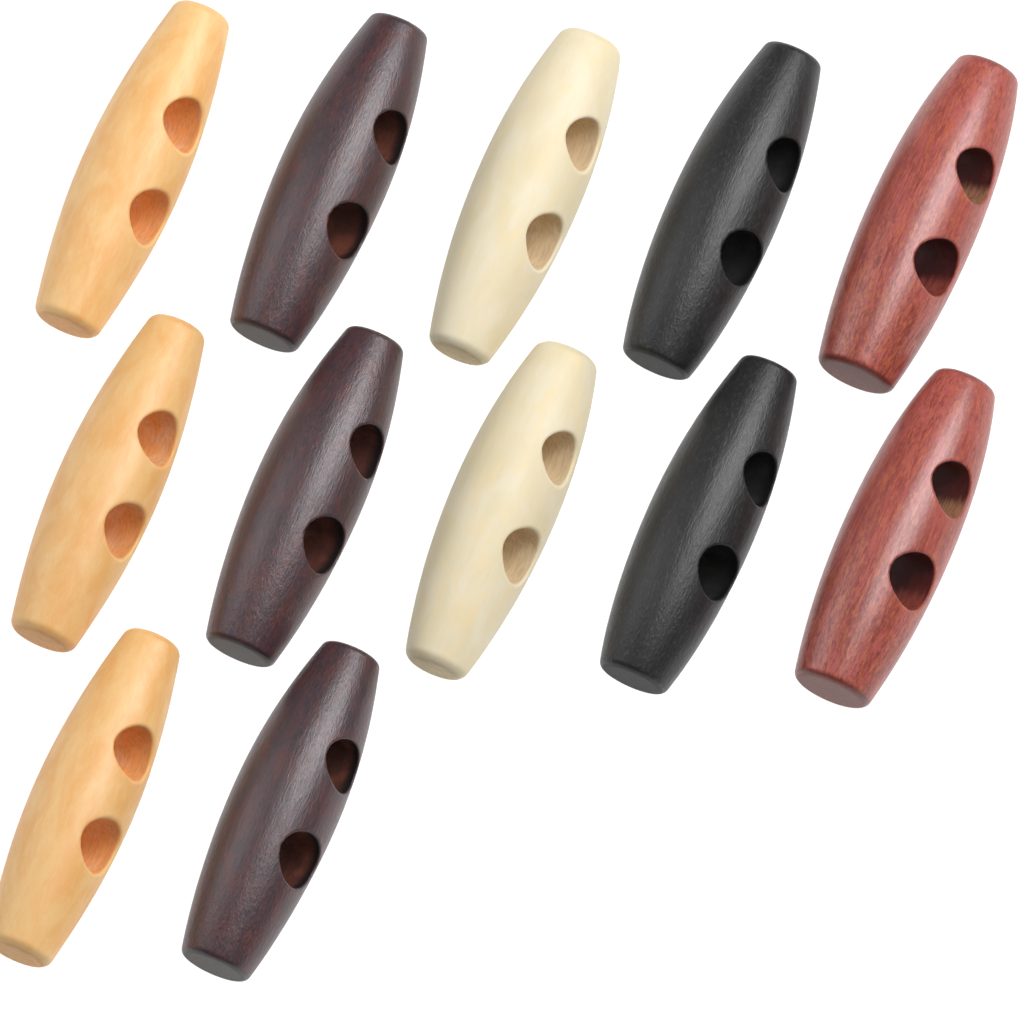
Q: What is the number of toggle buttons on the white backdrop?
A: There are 12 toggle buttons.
